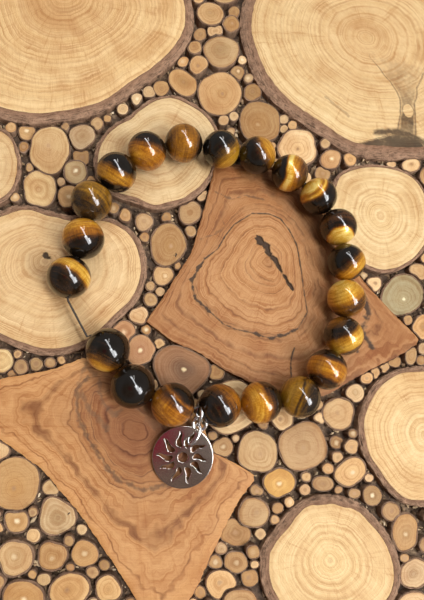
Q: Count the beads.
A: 21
